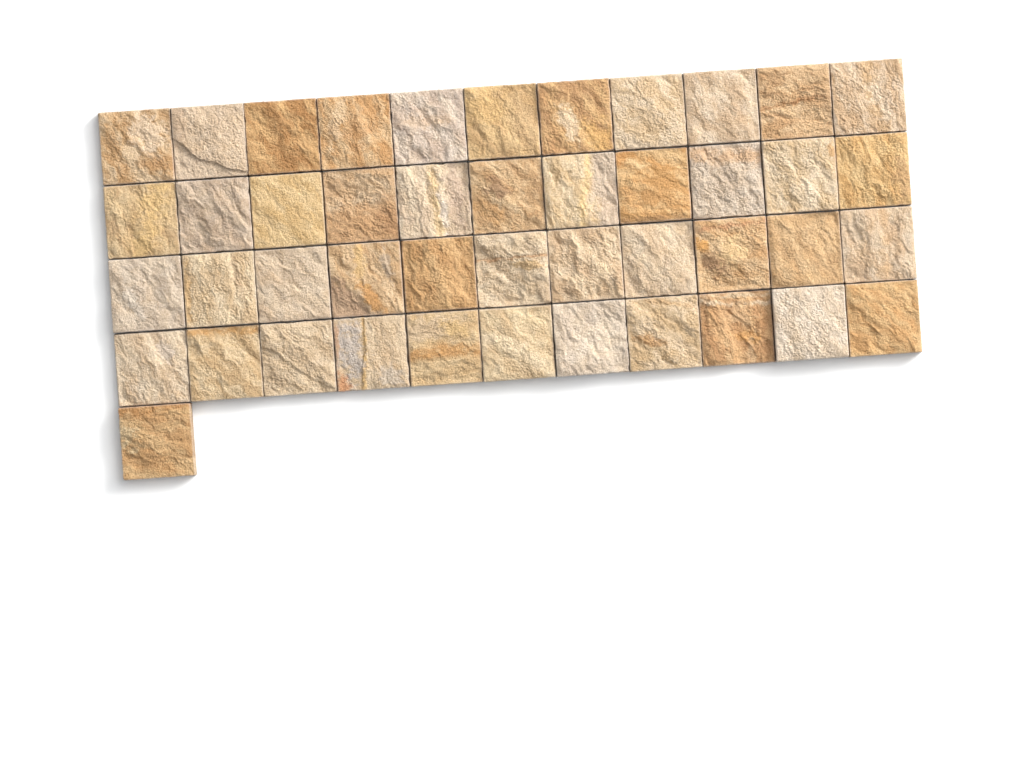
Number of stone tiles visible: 45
